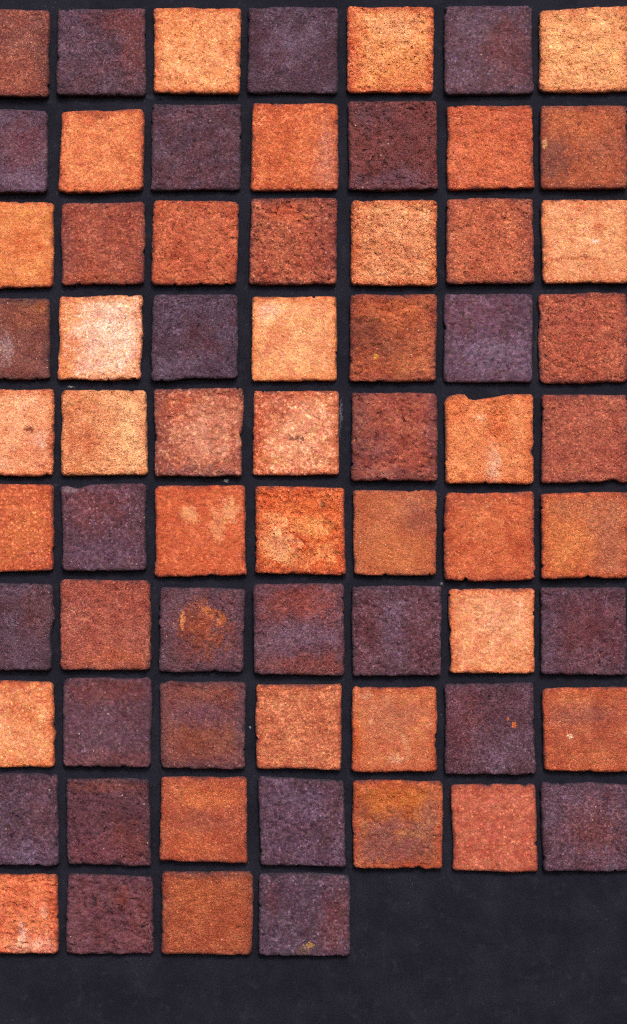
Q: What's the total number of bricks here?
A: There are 67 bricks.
